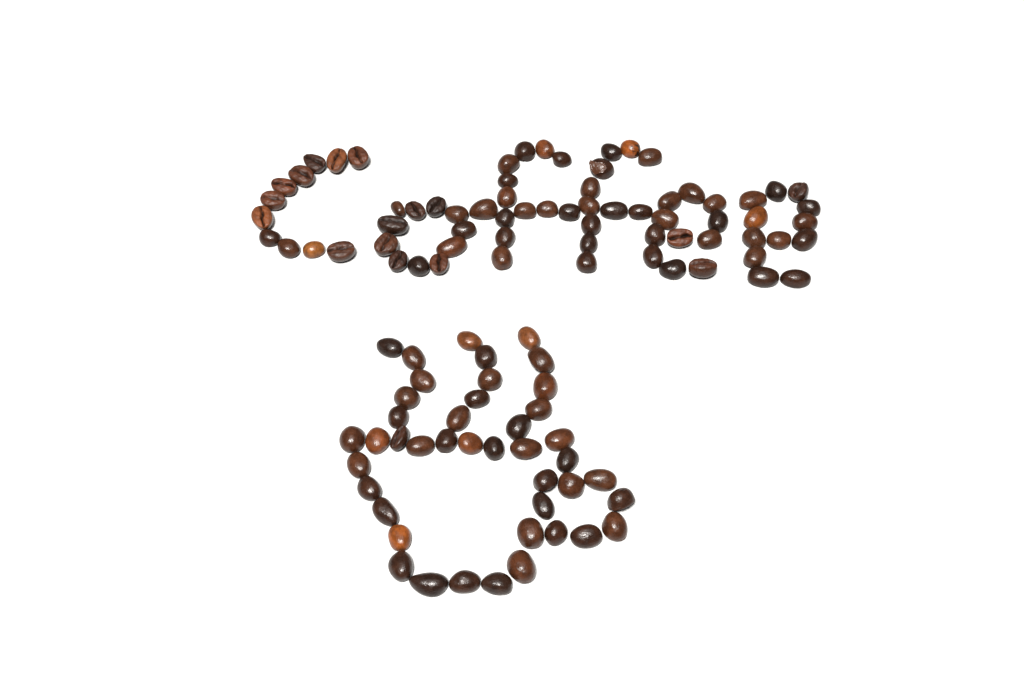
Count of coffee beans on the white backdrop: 112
